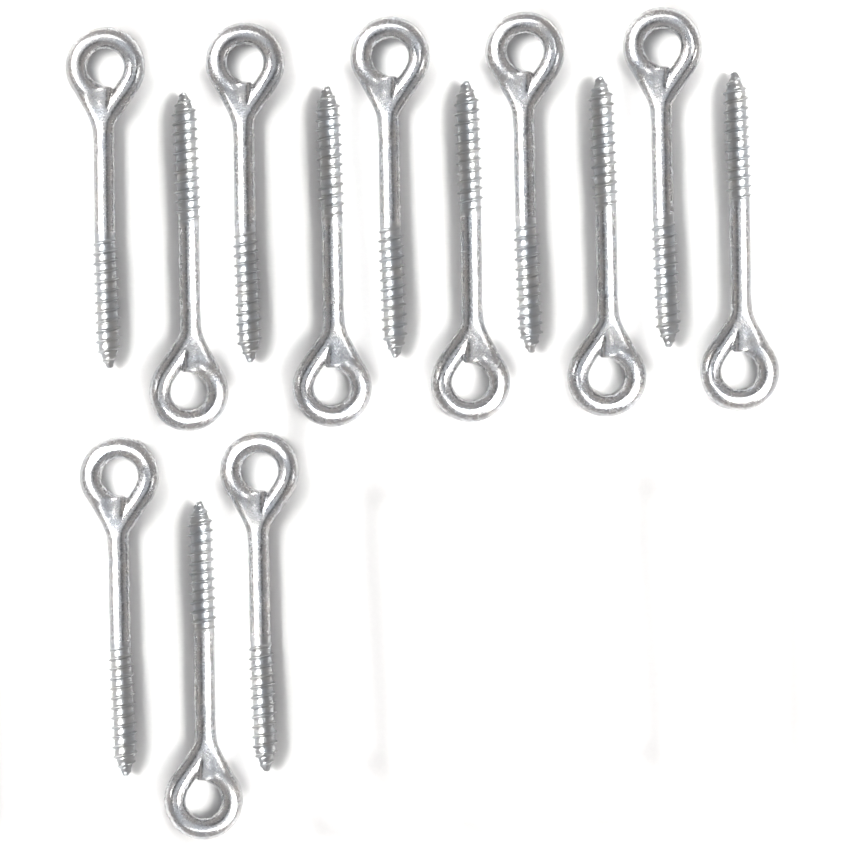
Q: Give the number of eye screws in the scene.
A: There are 13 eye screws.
